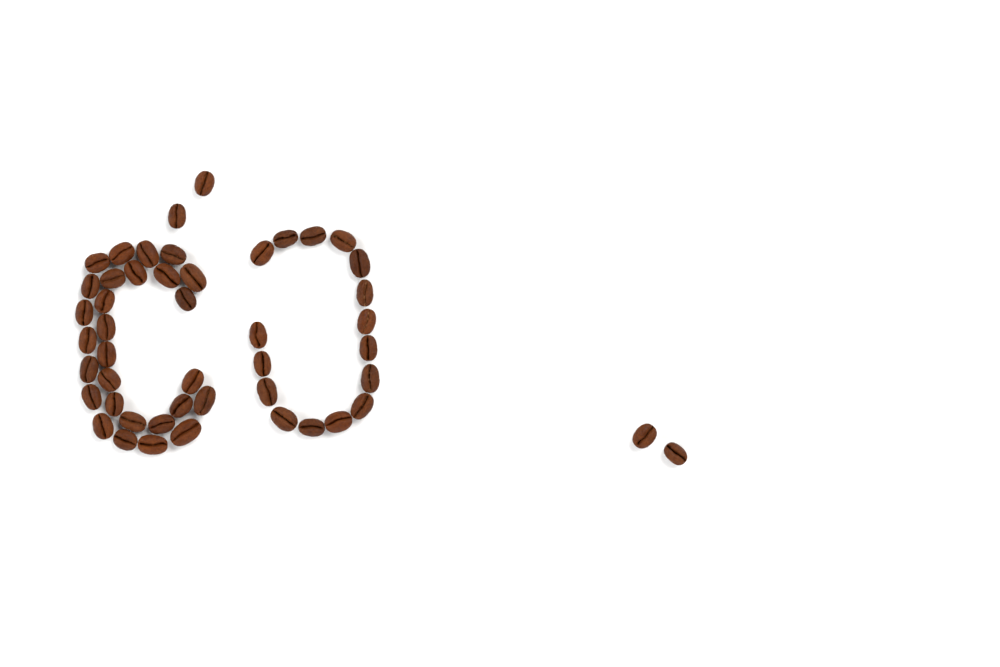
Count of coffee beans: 48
